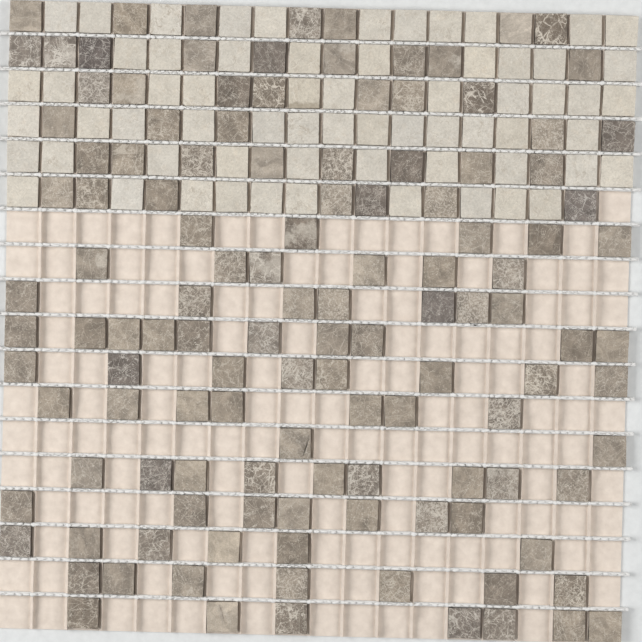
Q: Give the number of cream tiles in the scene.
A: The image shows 64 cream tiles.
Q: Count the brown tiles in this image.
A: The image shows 124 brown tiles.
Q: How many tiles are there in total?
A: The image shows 188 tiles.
